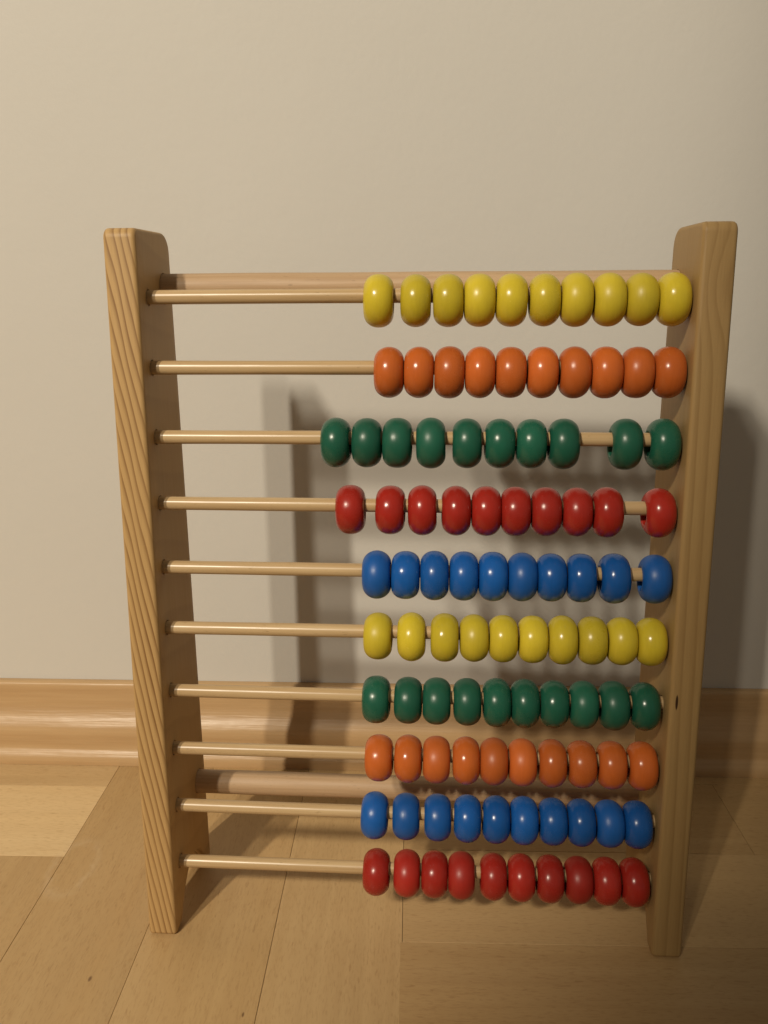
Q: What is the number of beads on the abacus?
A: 100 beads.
